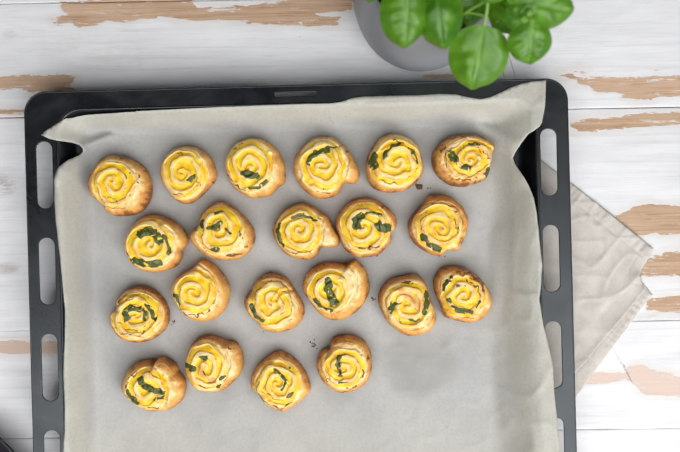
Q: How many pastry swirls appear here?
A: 21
